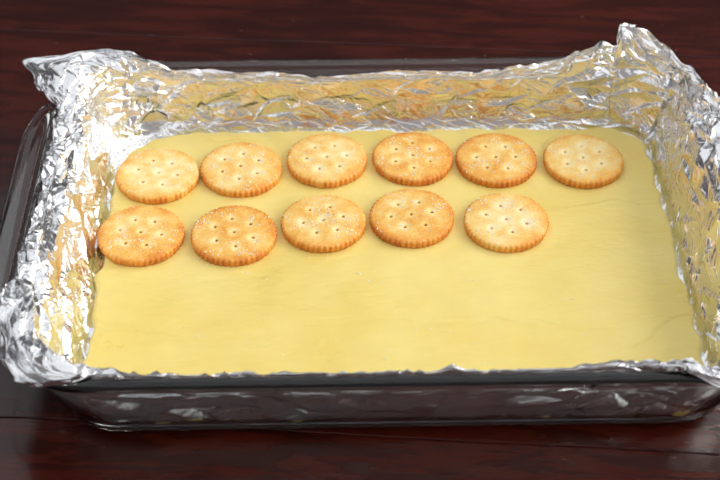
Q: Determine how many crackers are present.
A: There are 11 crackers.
